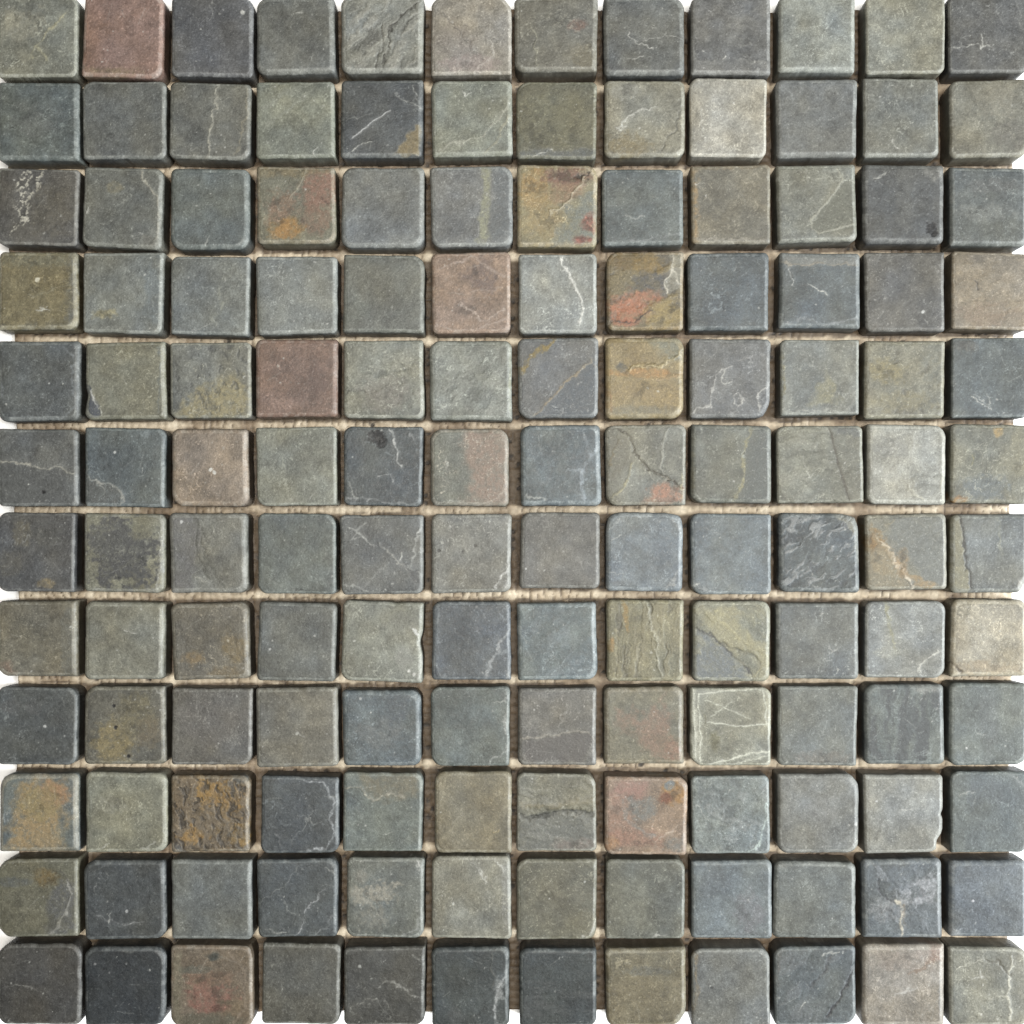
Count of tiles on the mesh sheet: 144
